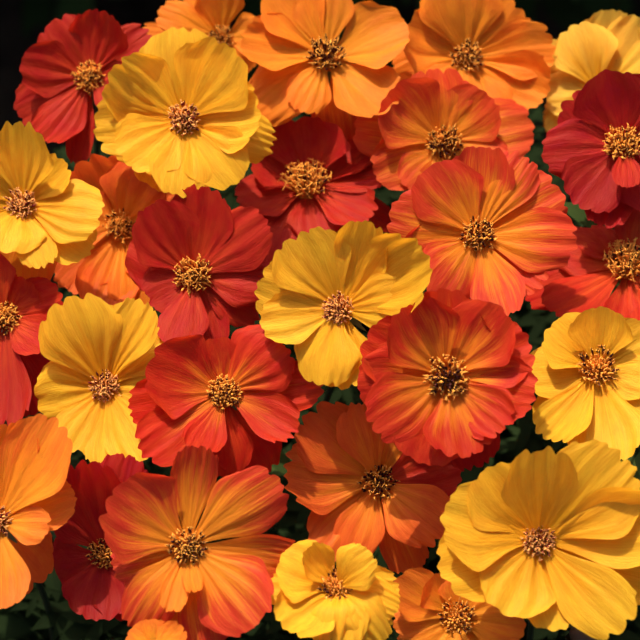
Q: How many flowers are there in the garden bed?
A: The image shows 28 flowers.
